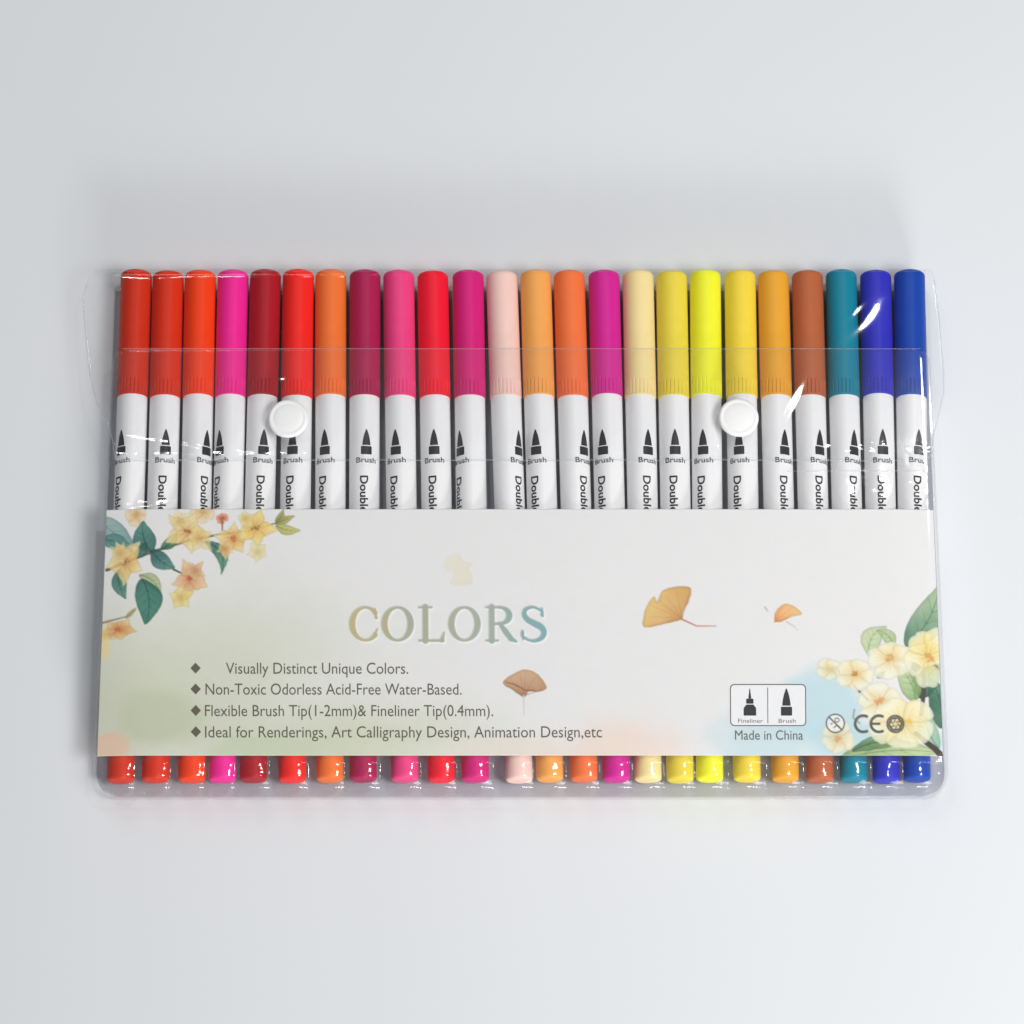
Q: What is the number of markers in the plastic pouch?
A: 24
